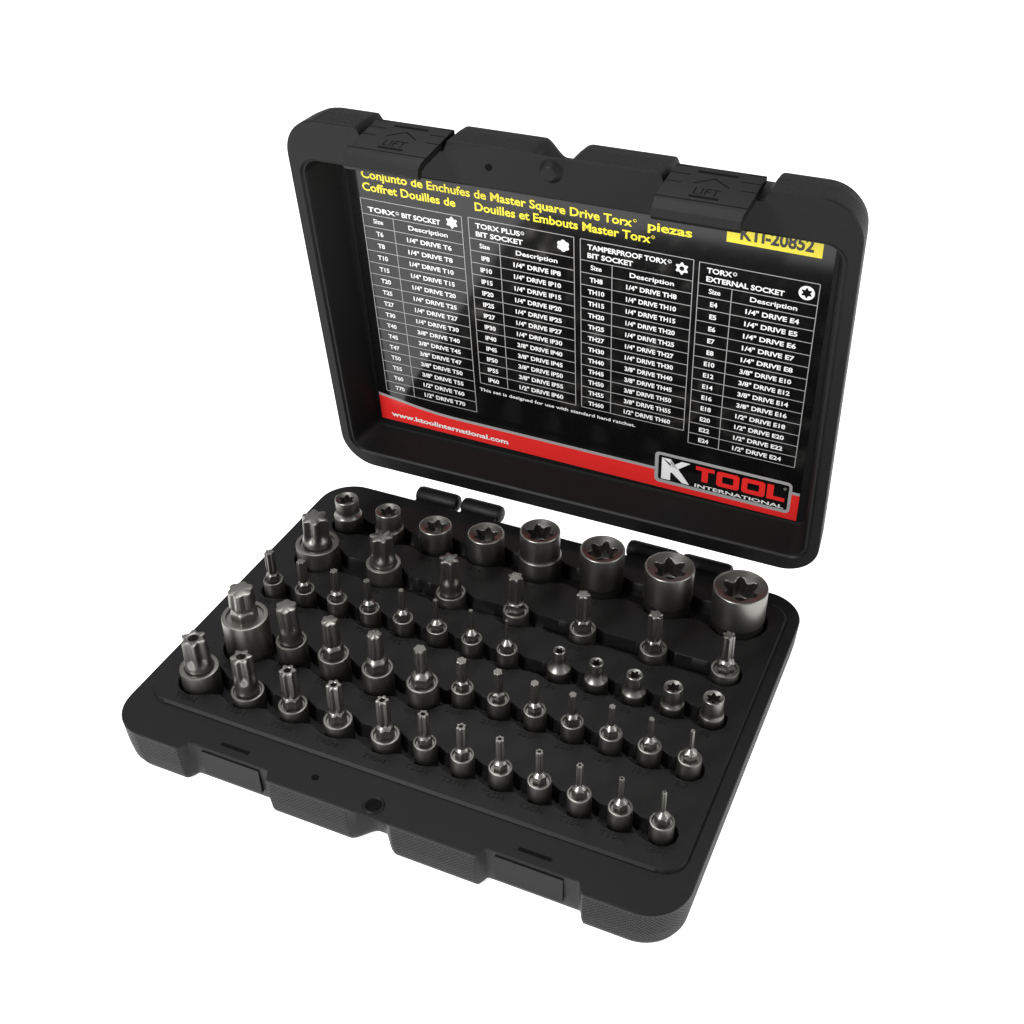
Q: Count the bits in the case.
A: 39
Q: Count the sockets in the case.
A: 13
